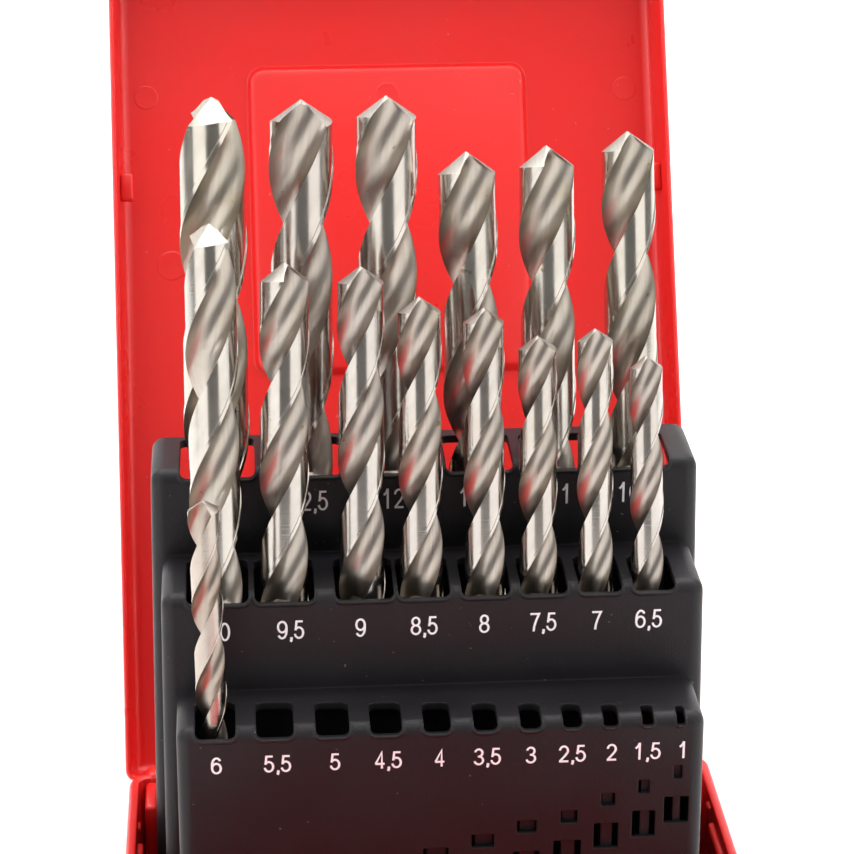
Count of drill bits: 15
